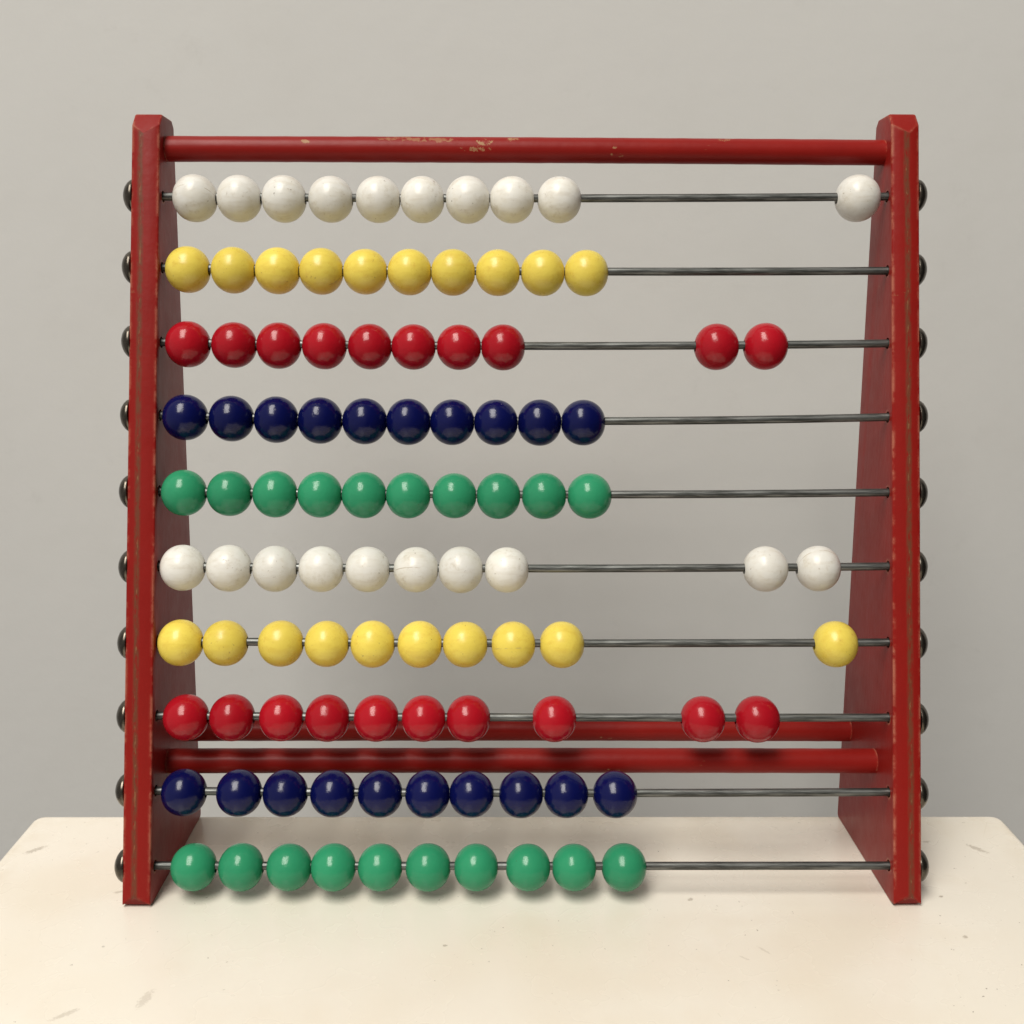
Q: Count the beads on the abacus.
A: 100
